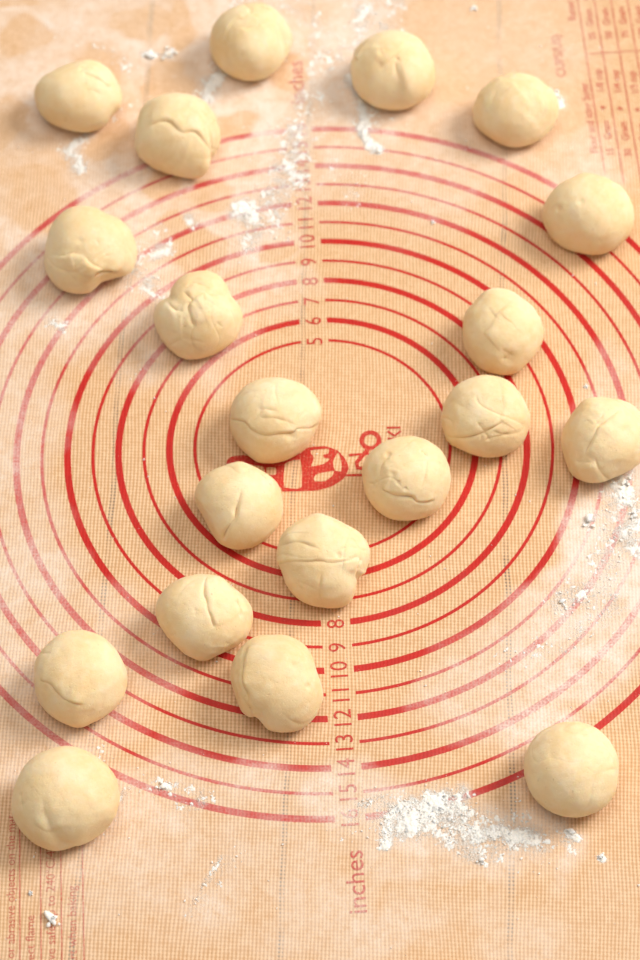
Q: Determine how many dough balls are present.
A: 20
